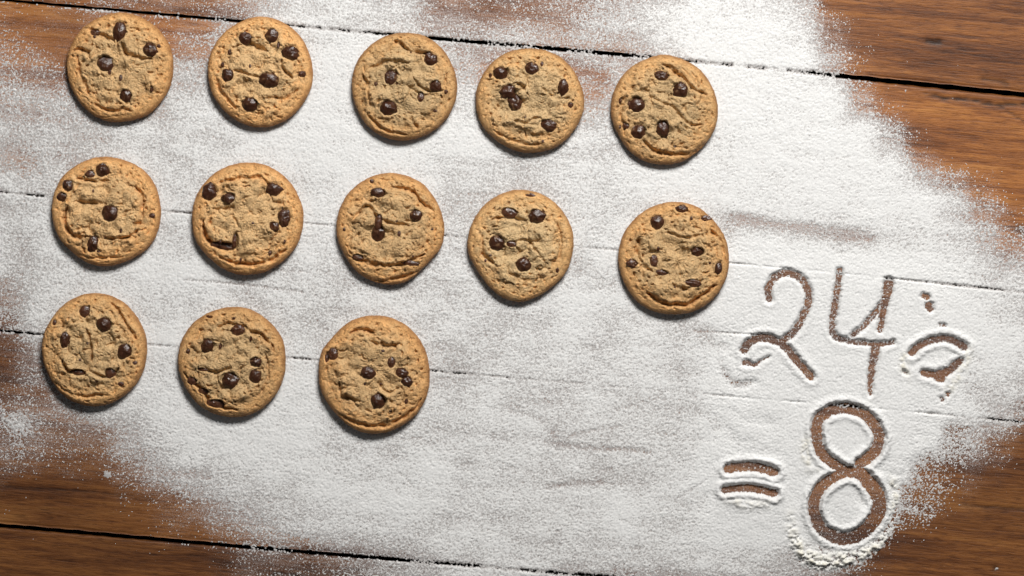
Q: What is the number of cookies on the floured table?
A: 13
